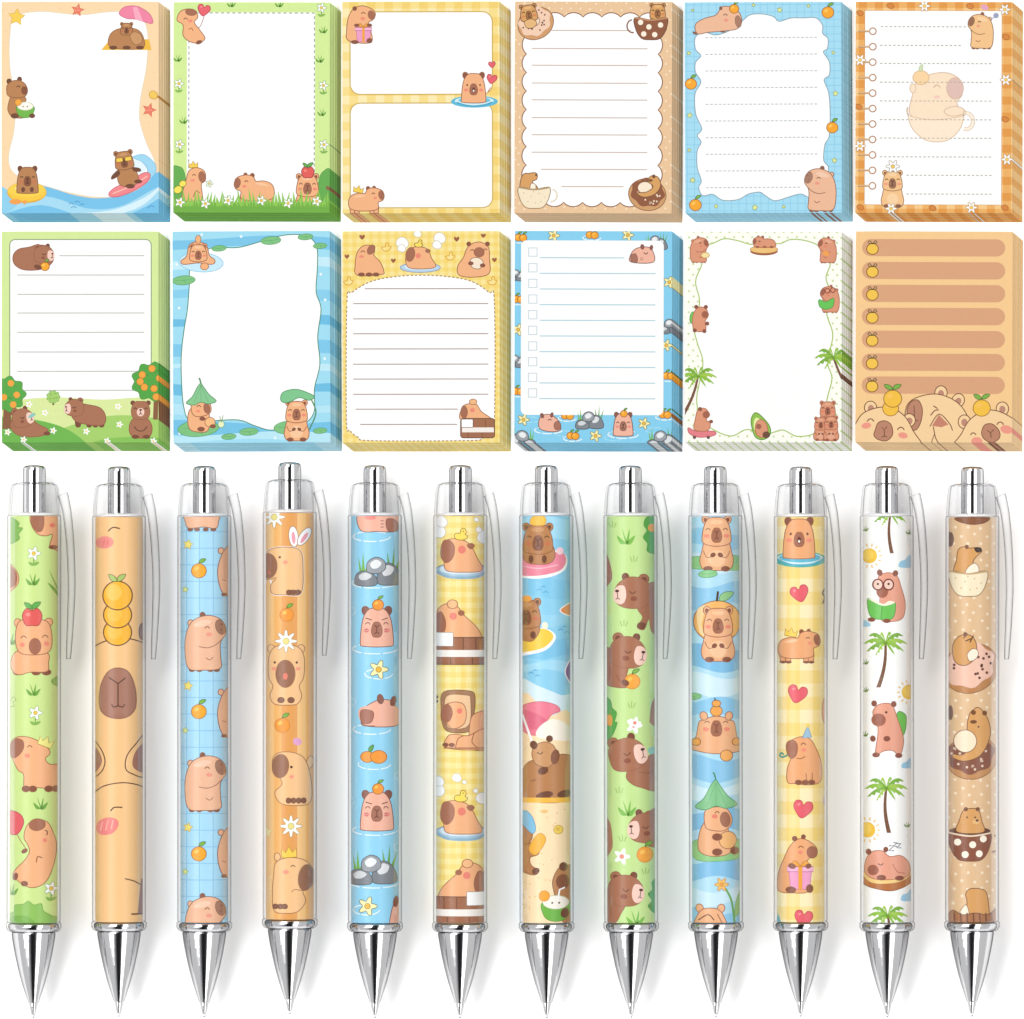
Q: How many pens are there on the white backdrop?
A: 12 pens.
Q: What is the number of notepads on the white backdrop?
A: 12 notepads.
